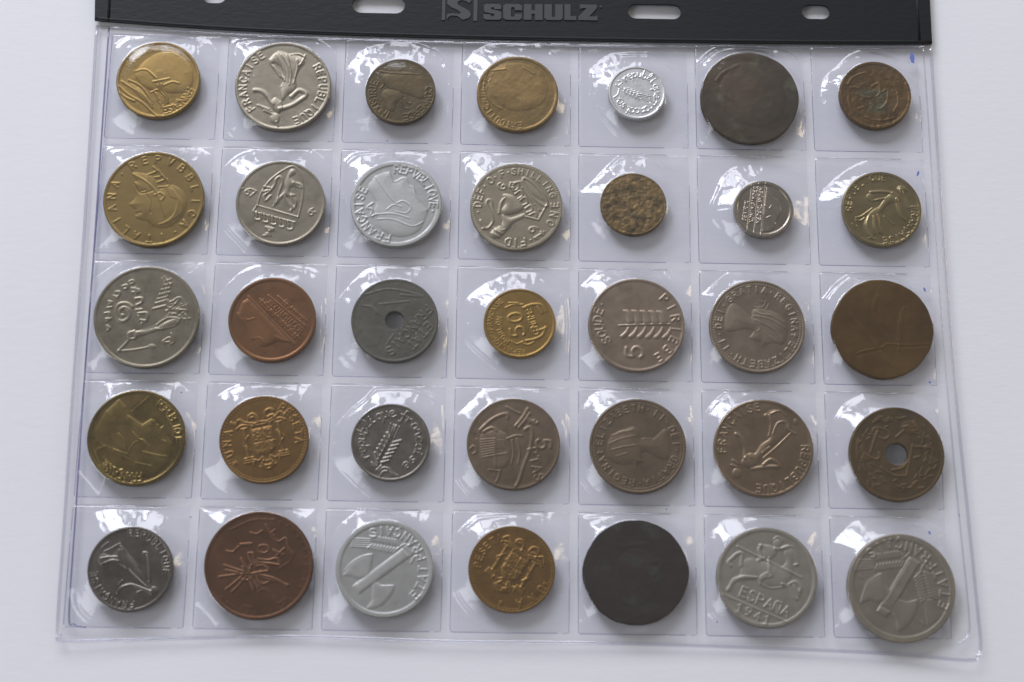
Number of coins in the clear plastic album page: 35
